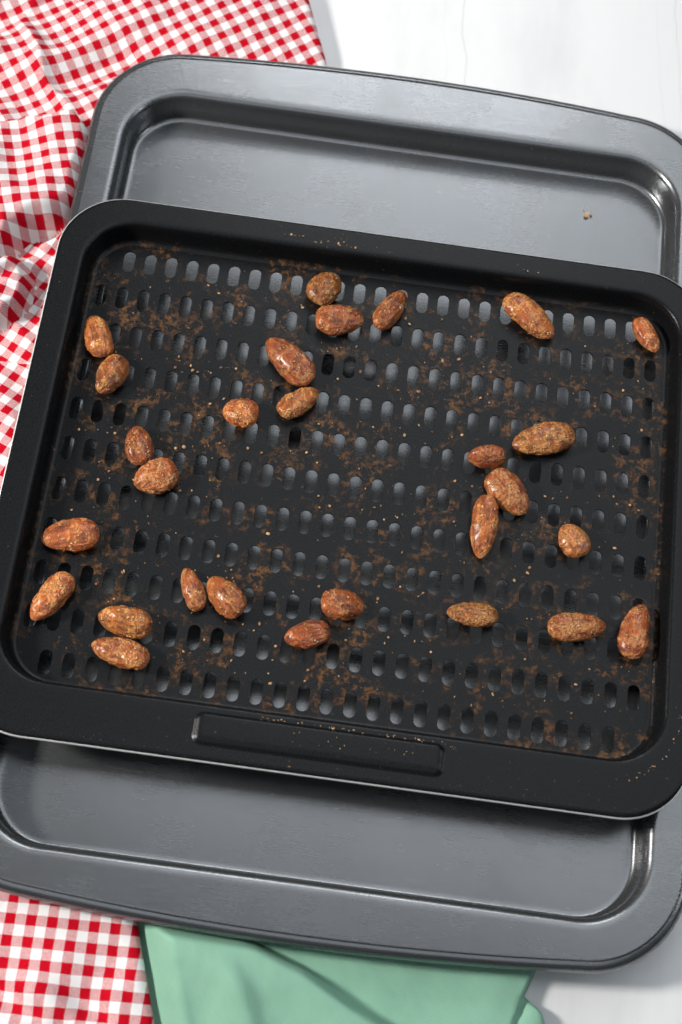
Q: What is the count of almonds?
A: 28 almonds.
